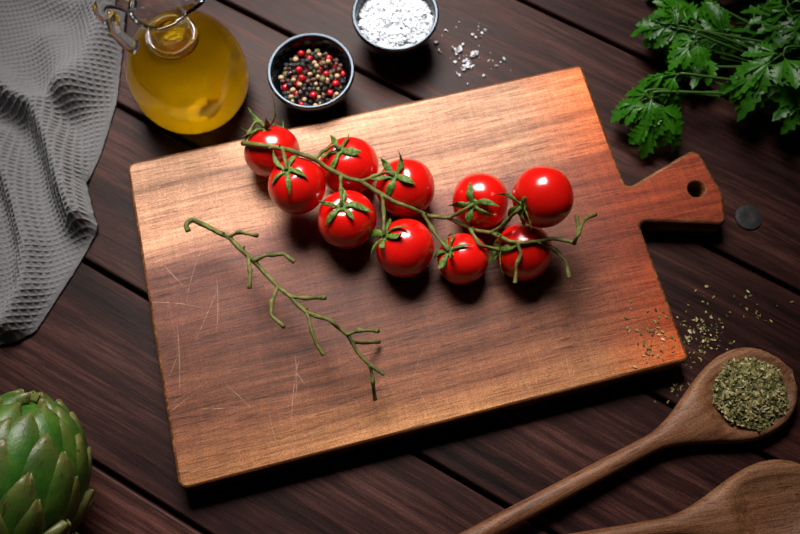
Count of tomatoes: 10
